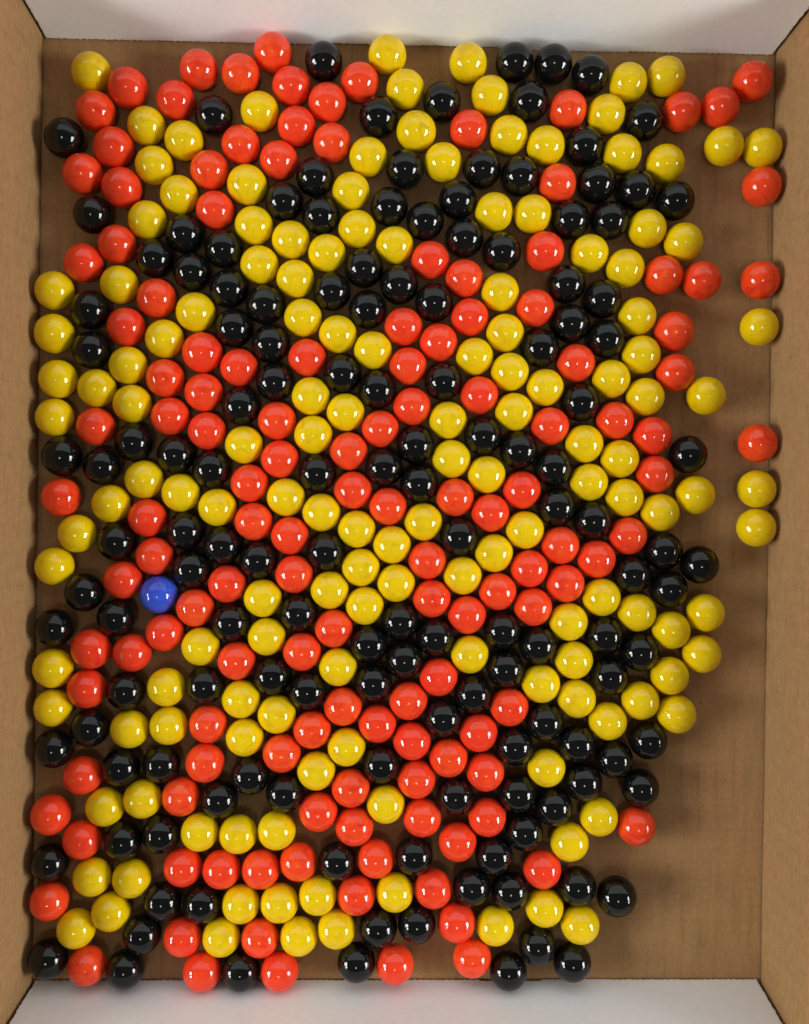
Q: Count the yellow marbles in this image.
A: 147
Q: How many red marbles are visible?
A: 136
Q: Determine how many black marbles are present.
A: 143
